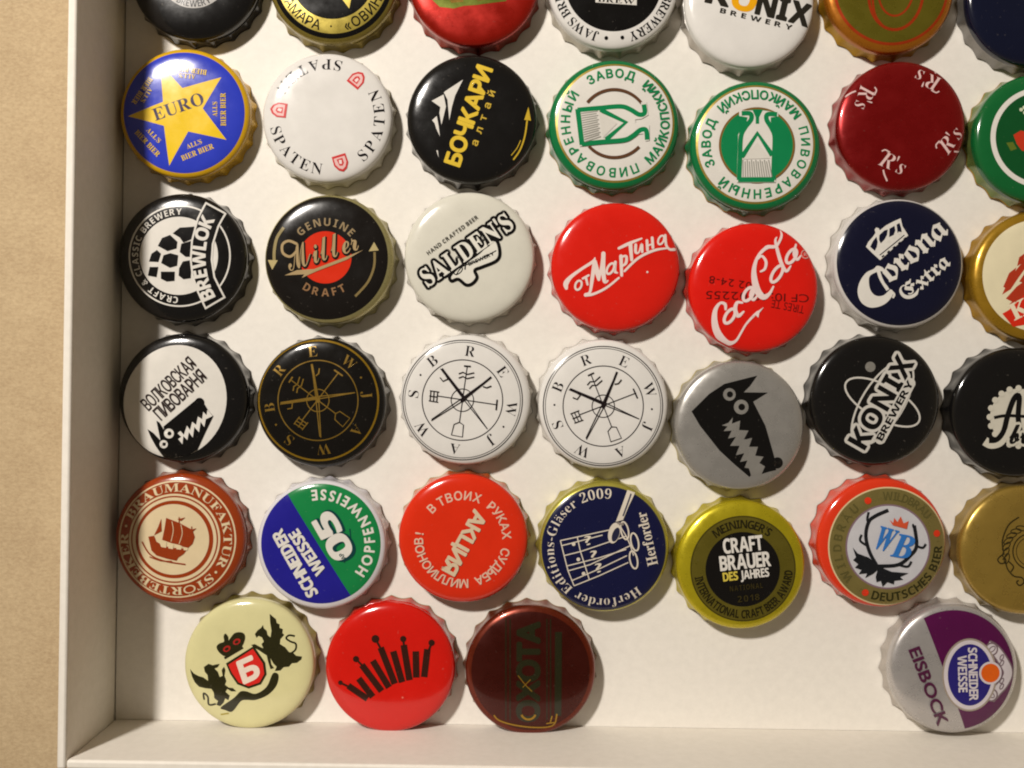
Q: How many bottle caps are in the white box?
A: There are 39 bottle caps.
